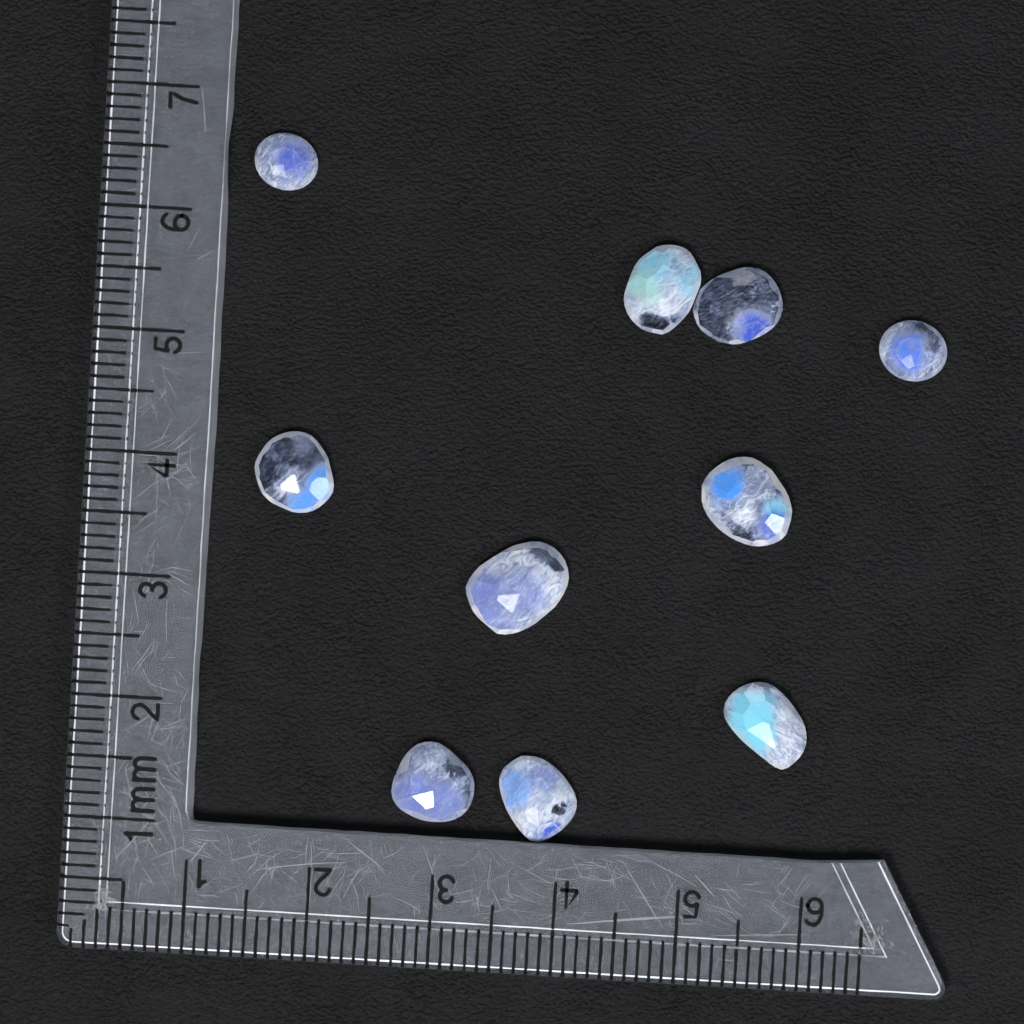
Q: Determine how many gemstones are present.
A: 10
